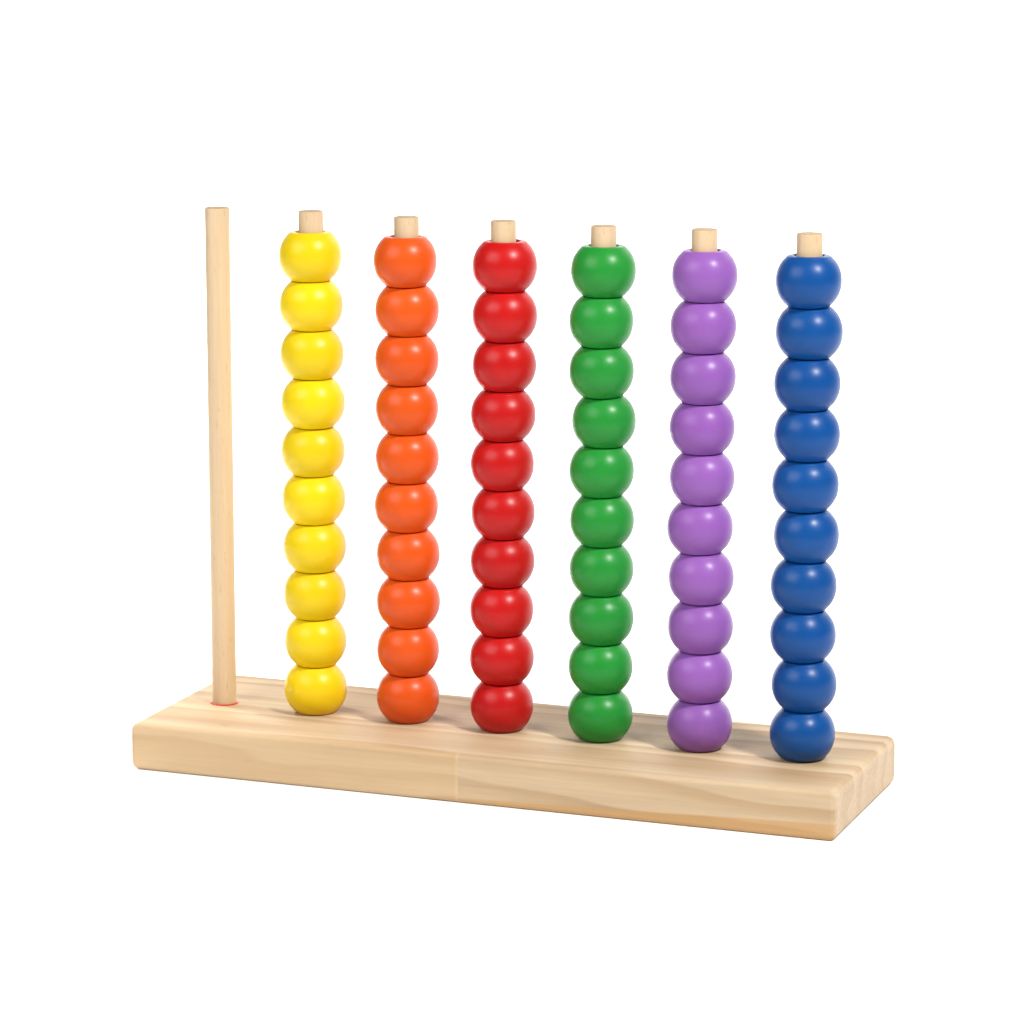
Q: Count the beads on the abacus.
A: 60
